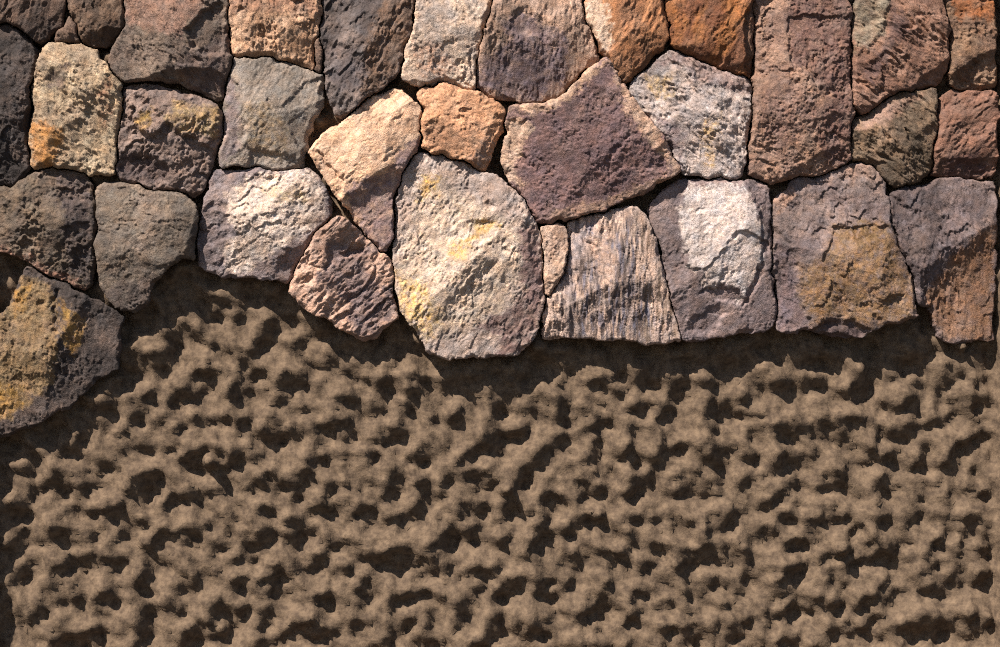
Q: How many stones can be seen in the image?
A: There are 35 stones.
